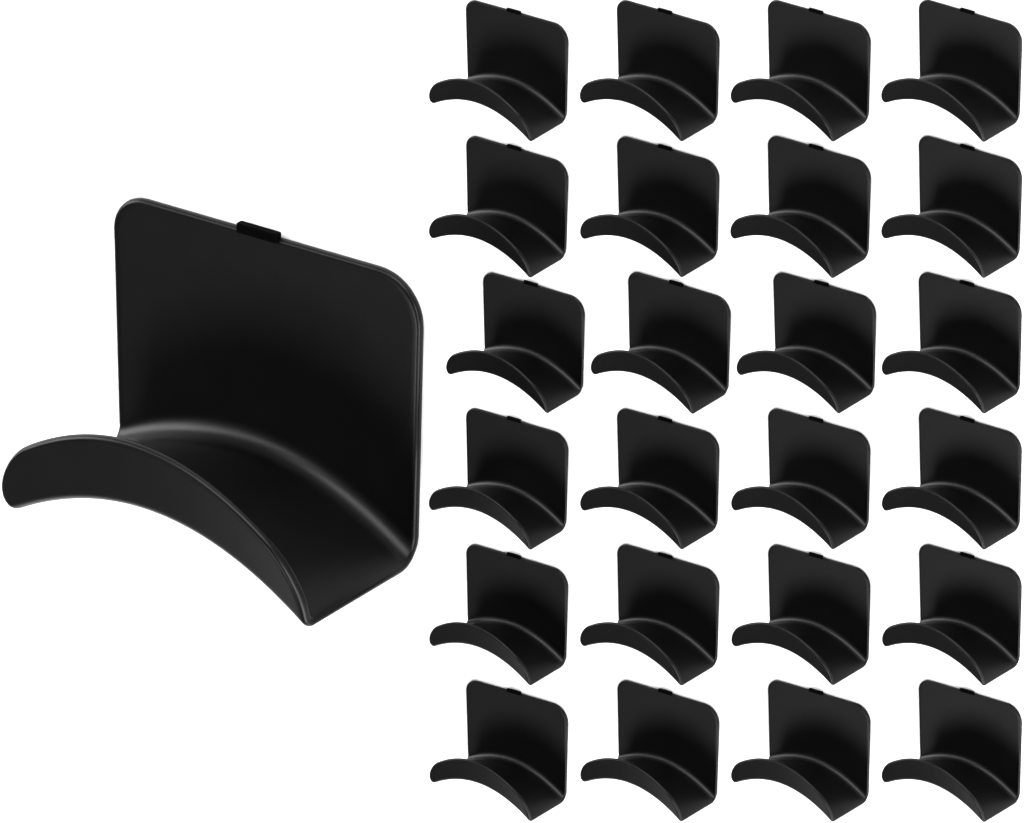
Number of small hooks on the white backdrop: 24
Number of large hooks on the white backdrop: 1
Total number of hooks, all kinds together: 25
